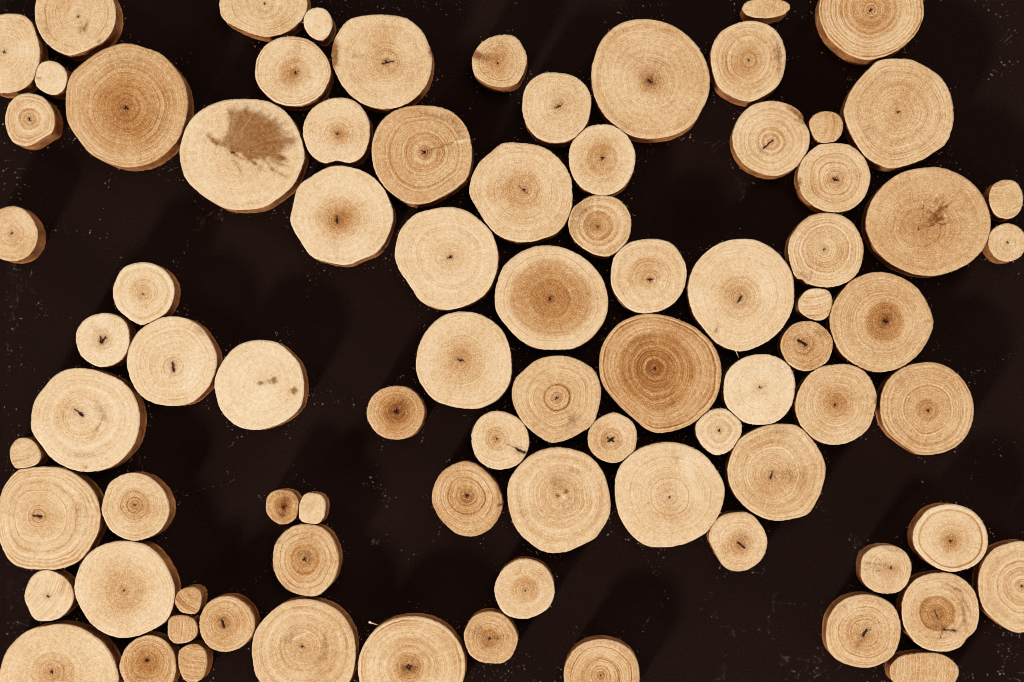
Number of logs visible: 83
